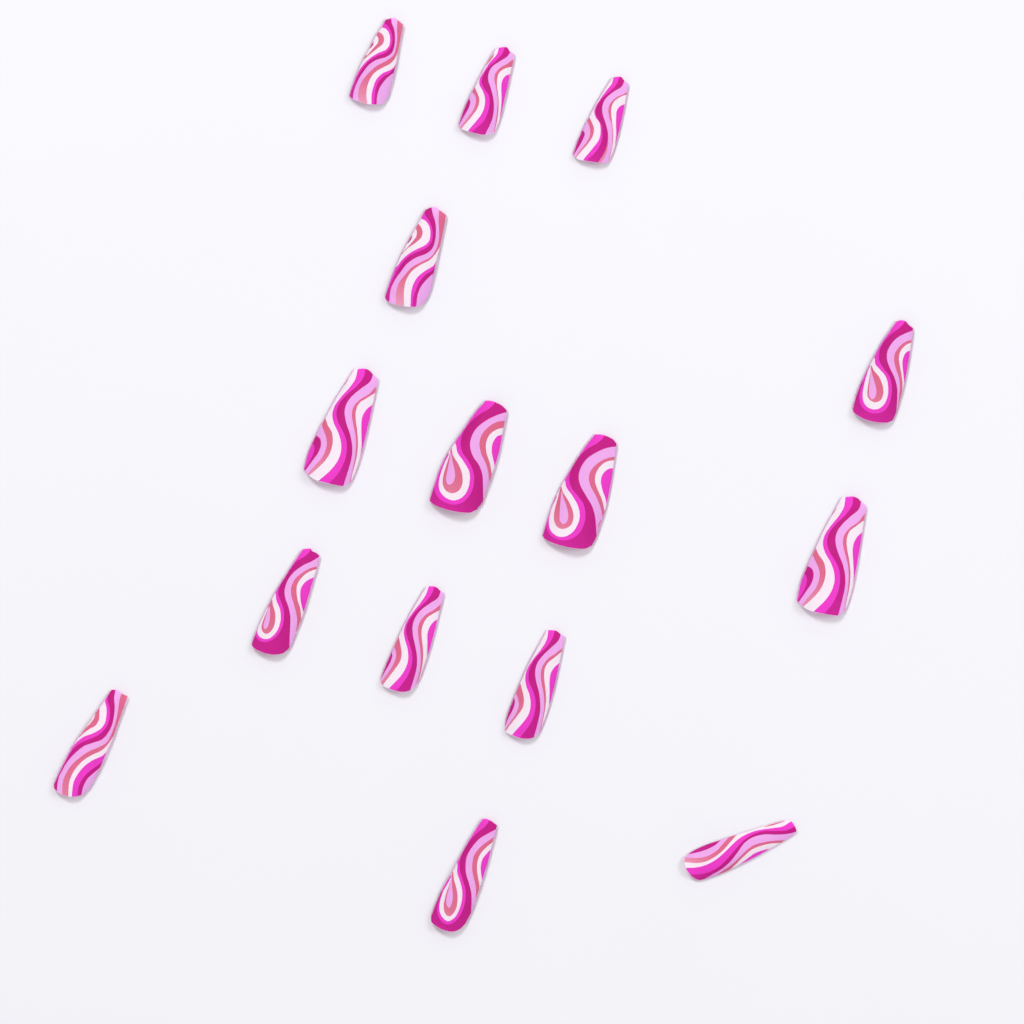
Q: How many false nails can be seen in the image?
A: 15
